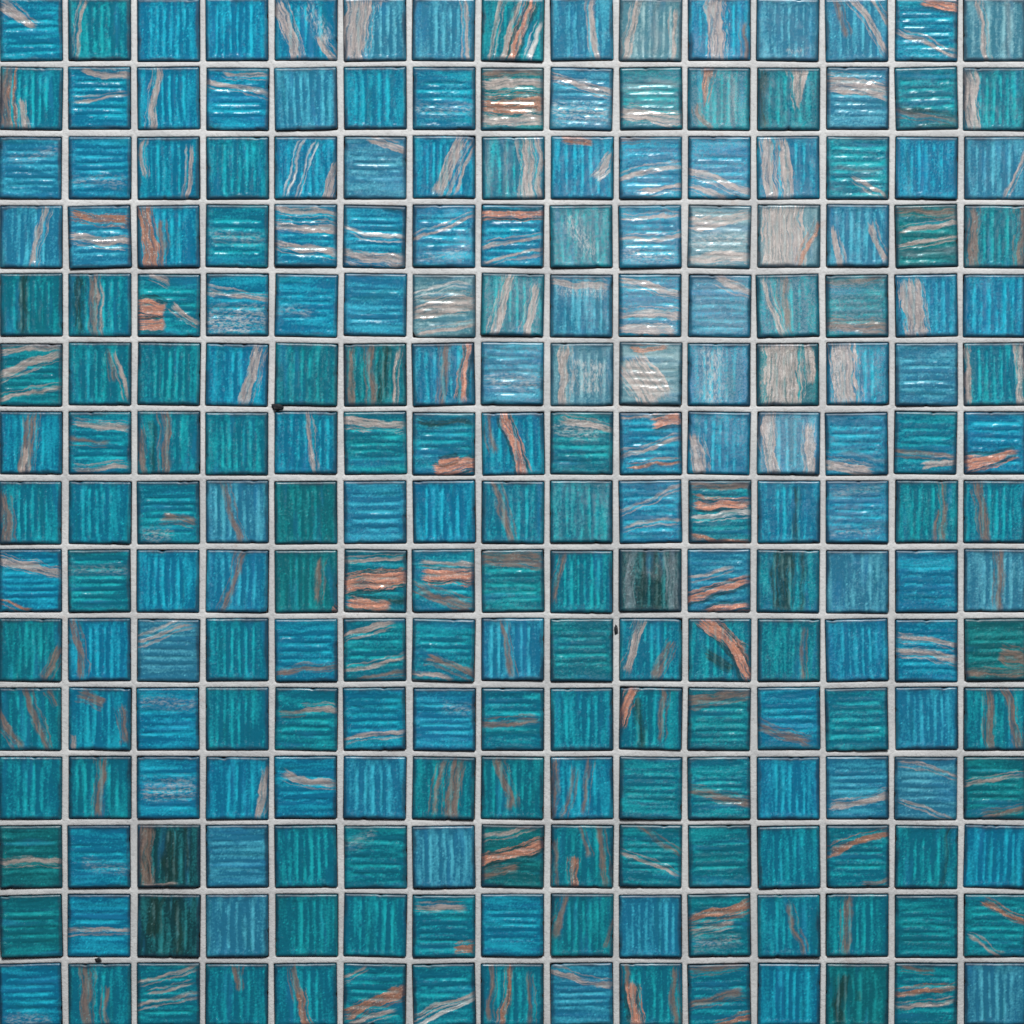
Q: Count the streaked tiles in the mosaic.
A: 156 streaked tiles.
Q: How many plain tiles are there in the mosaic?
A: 69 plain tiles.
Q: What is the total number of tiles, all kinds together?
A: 225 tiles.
